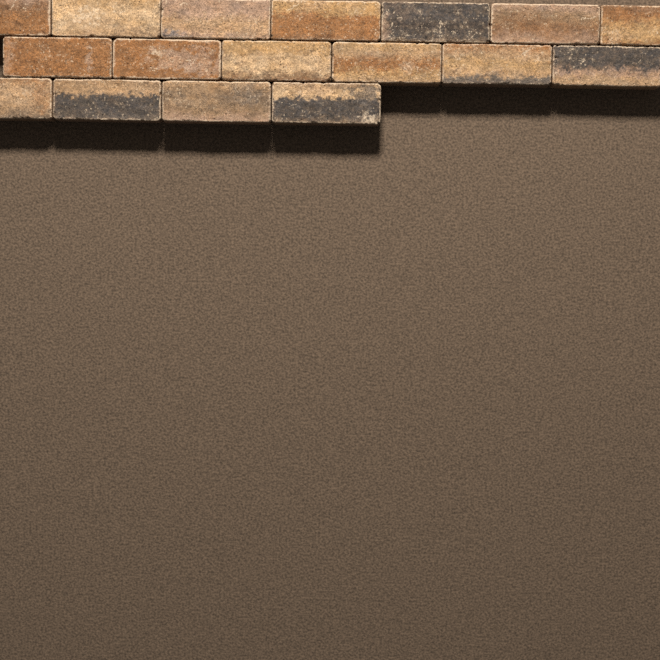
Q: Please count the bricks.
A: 17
